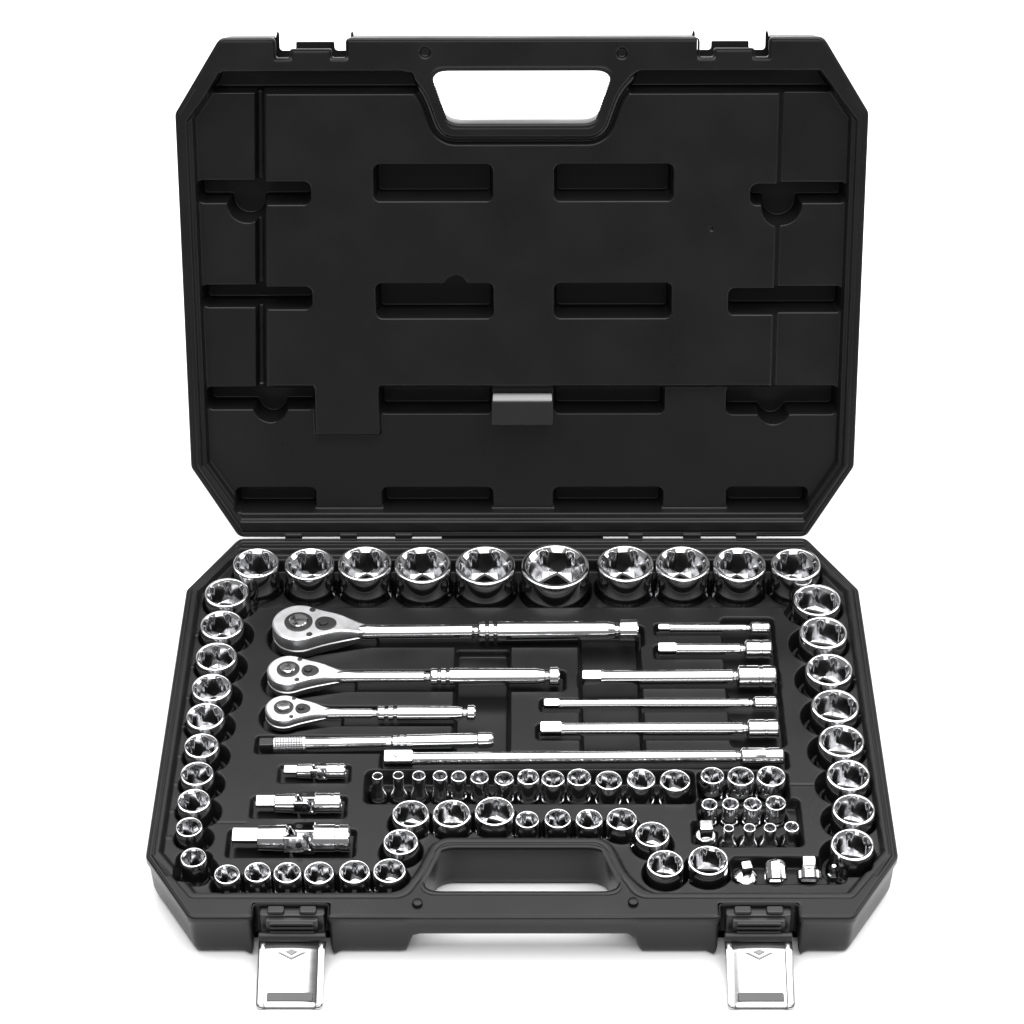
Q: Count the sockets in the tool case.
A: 69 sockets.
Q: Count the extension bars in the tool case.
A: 6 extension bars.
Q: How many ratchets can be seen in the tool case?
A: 3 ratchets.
